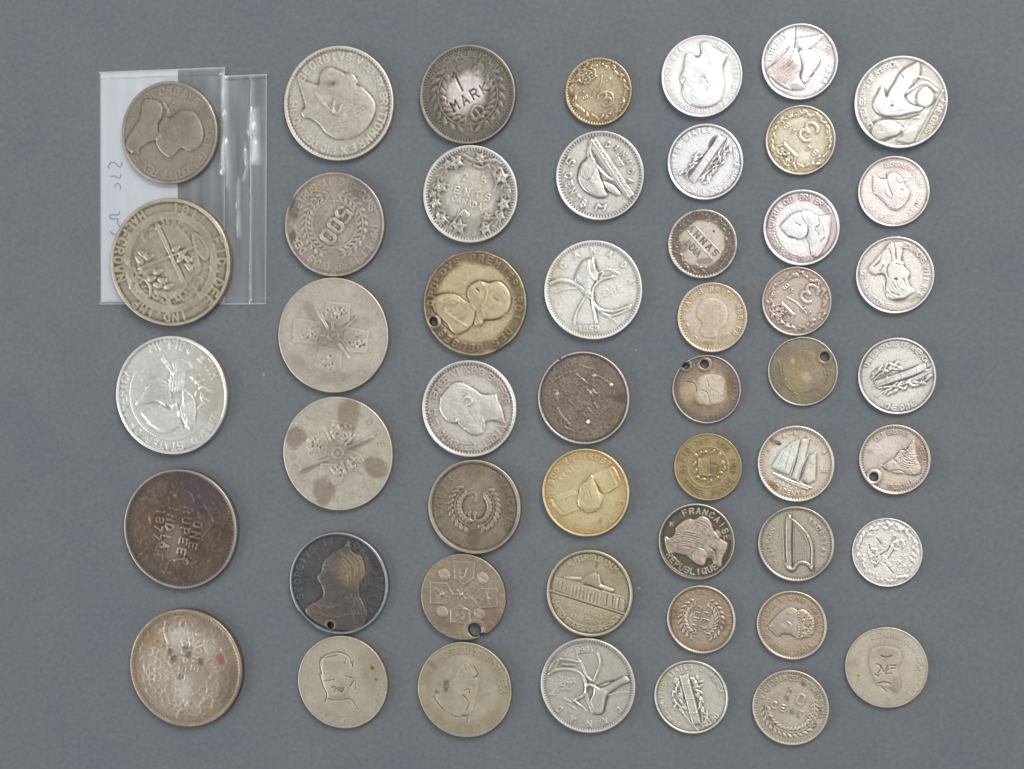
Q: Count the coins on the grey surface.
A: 50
